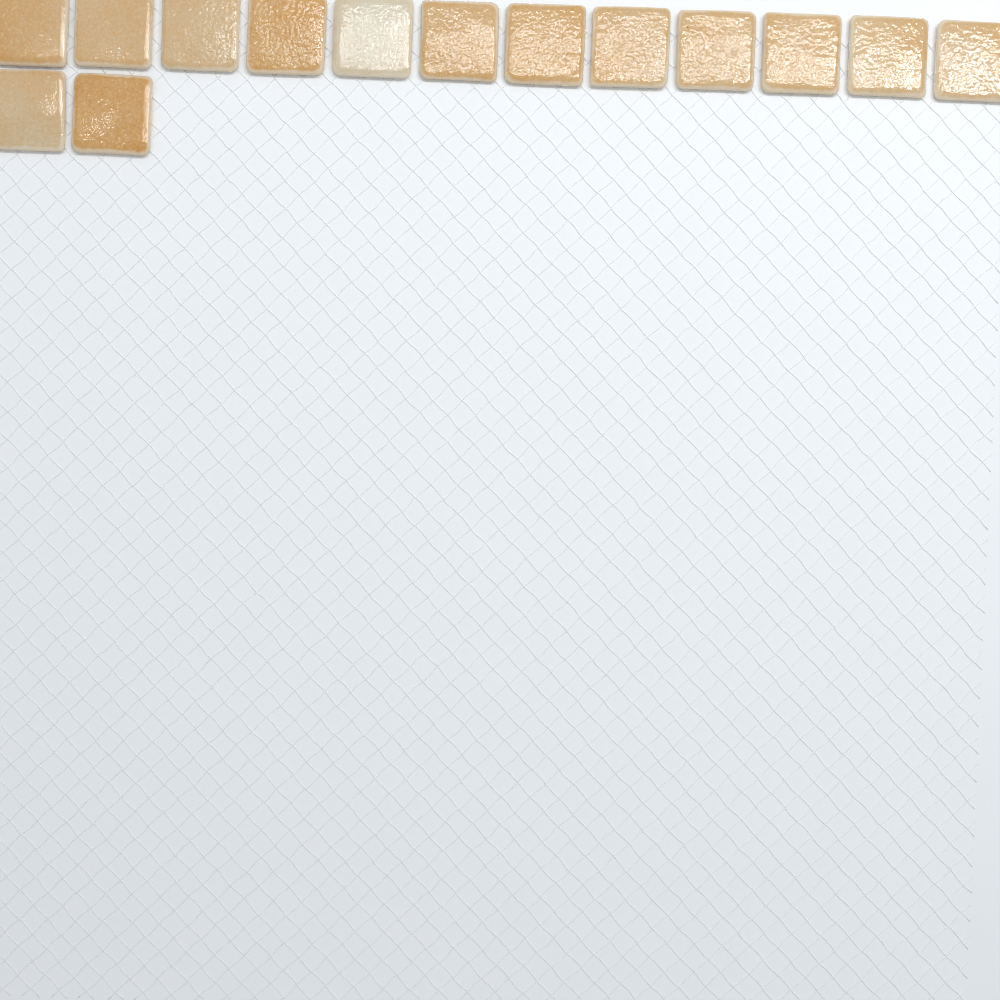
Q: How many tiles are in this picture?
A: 14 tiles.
